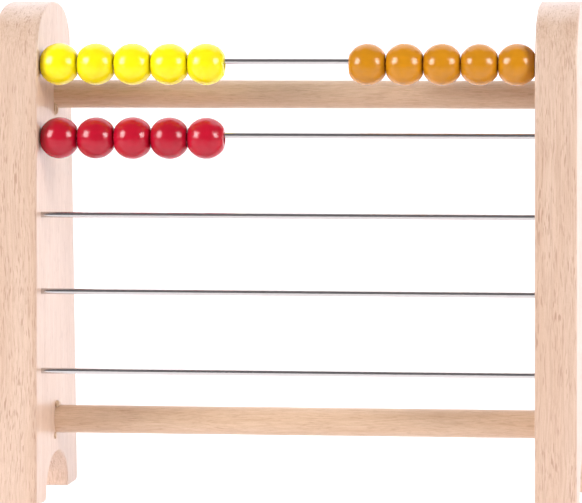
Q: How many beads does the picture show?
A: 15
